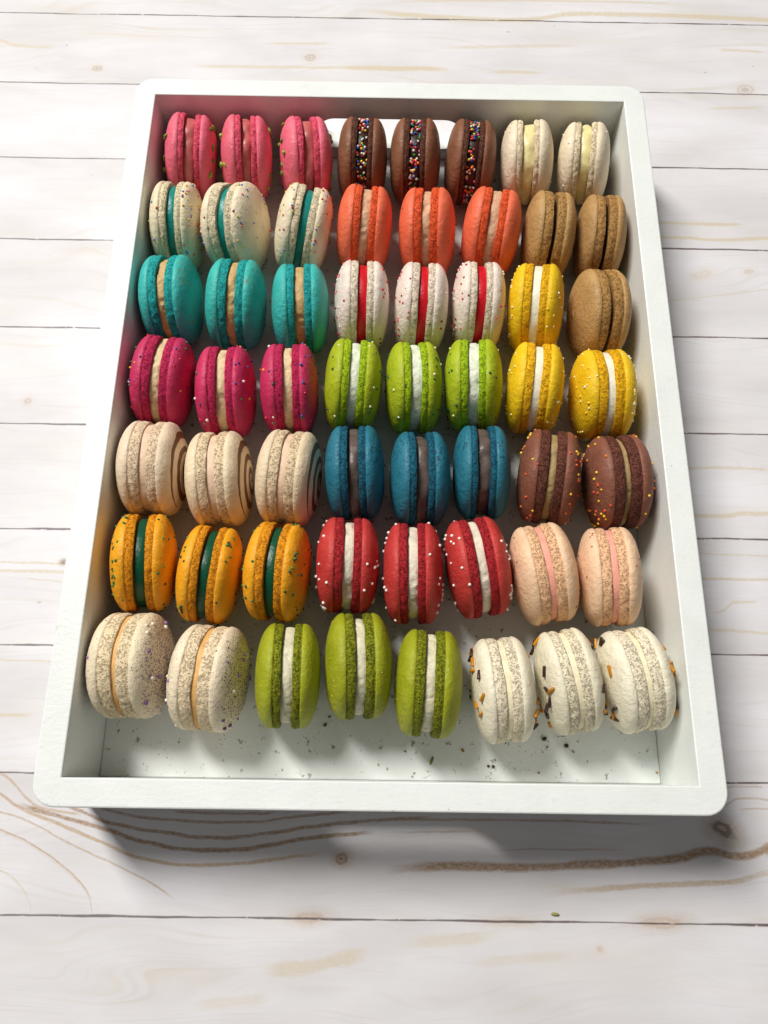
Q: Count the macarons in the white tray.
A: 56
